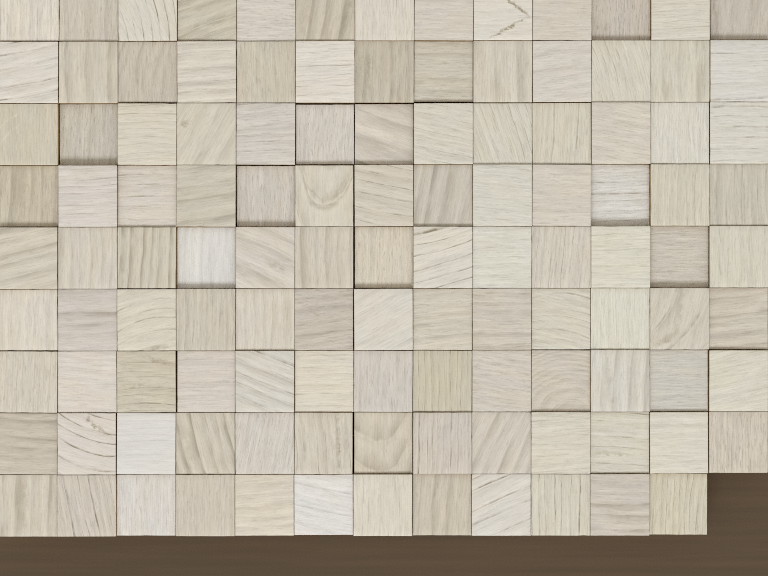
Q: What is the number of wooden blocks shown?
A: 116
